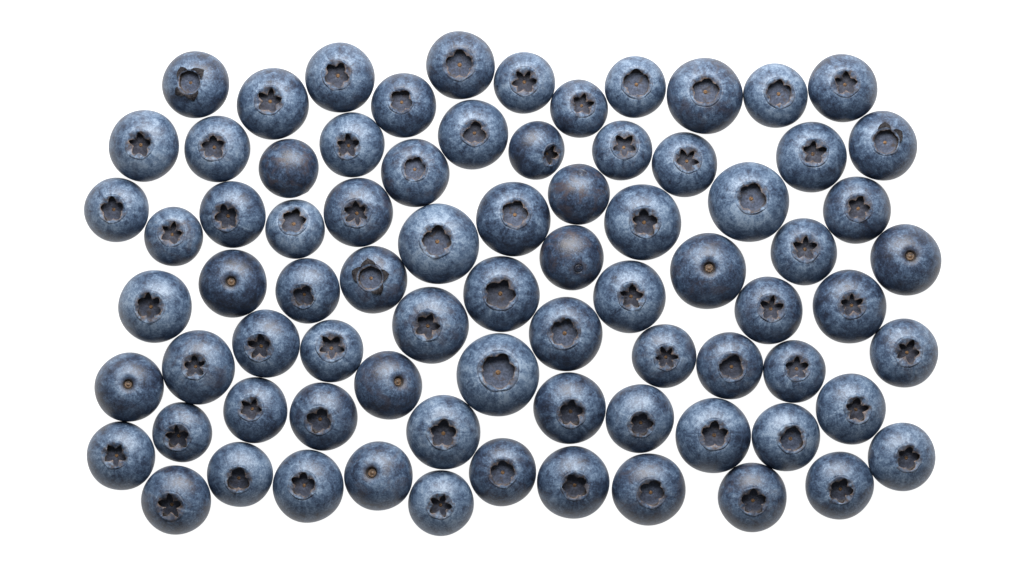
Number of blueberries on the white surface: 78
